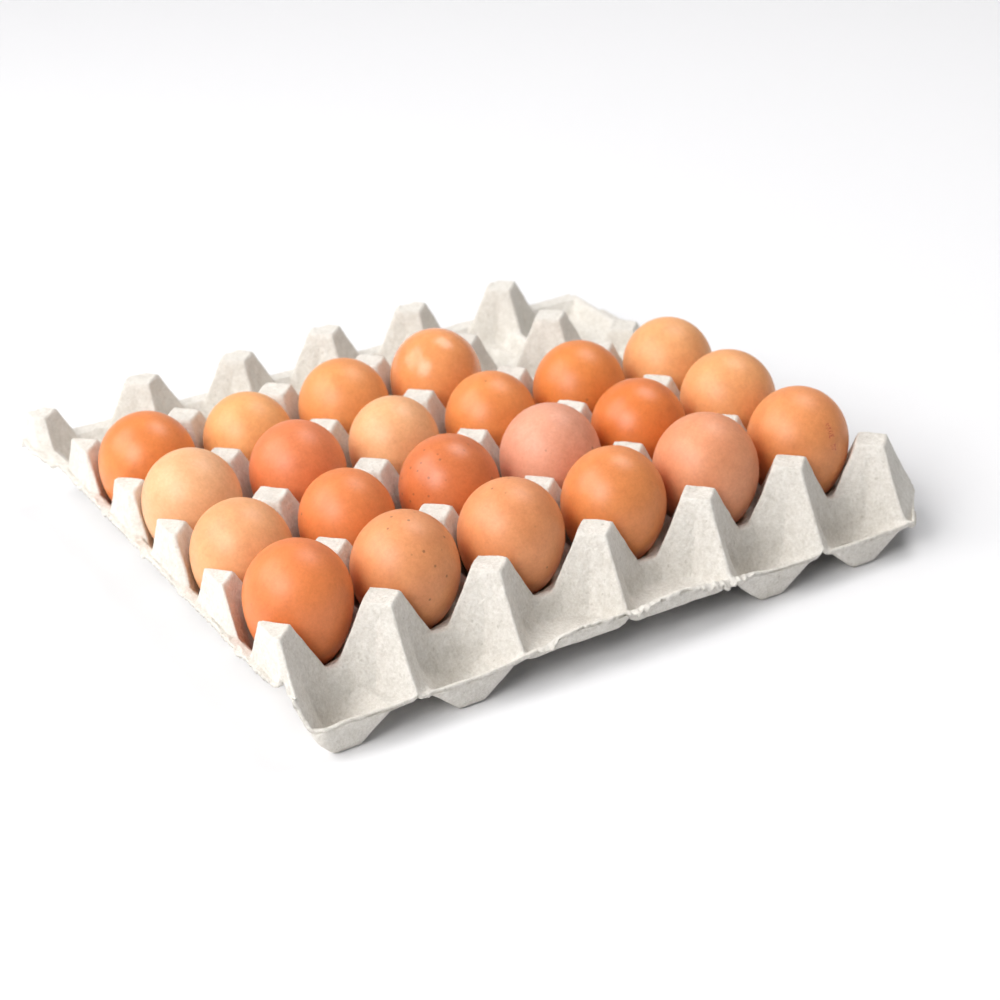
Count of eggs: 22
